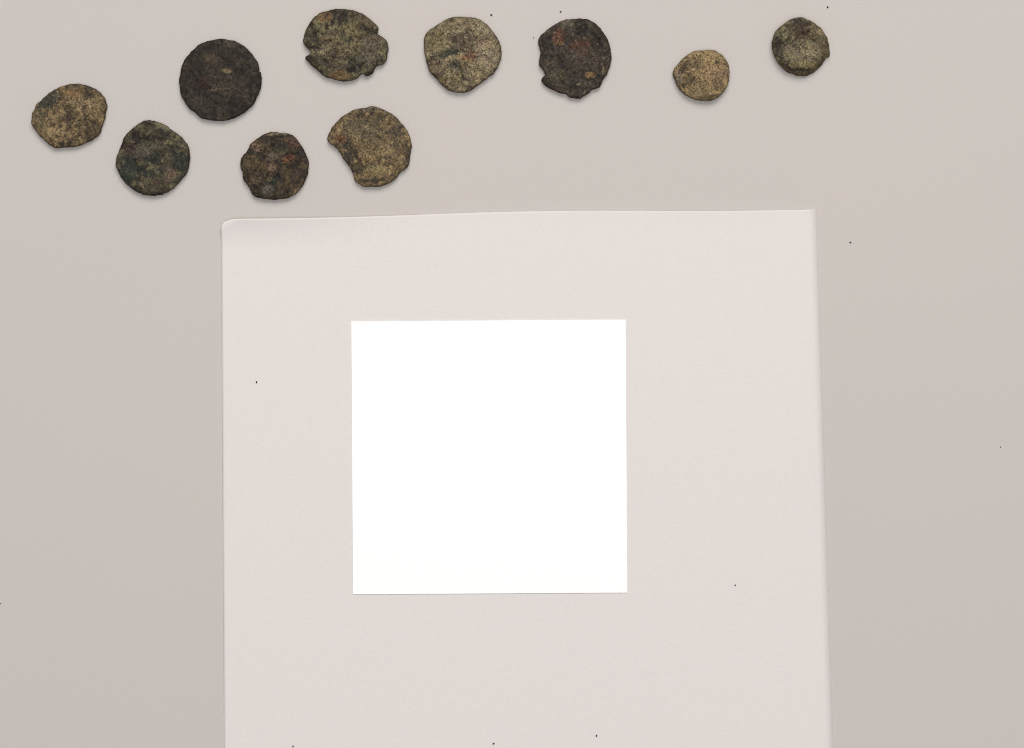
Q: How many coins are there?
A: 10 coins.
